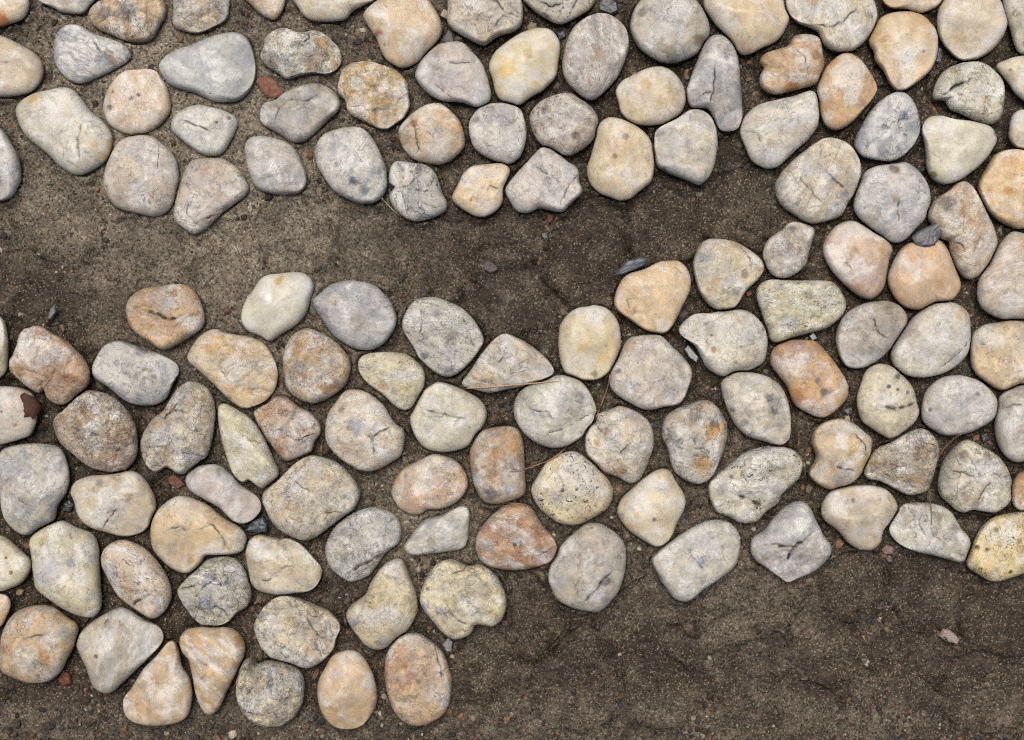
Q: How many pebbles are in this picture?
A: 133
